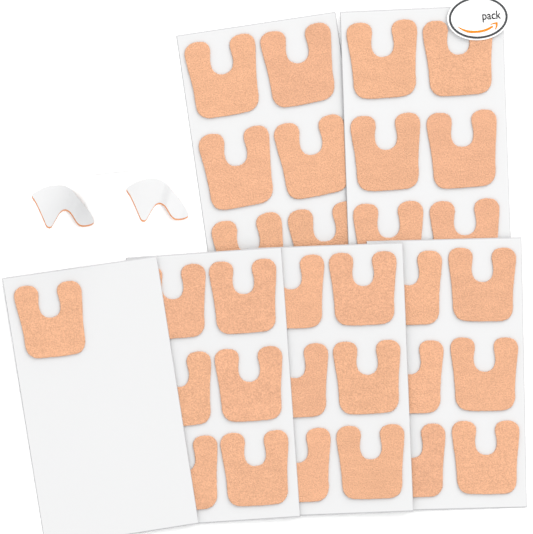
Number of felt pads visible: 31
